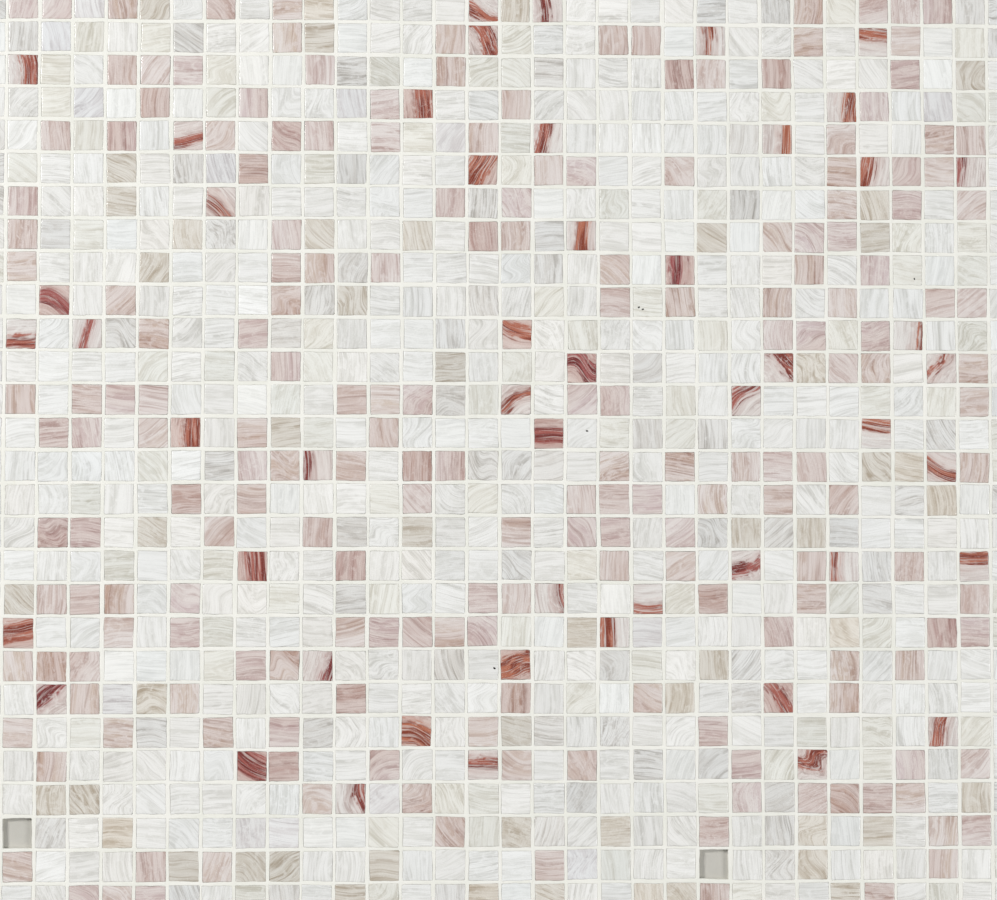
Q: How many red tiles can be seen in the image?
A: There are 50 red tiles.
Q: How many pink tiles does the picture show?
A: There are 198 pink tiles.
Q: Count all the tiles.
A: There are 248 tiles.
